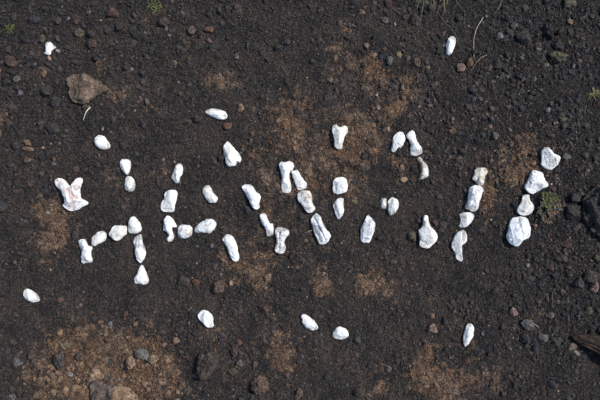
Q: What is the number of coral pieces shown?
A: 51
